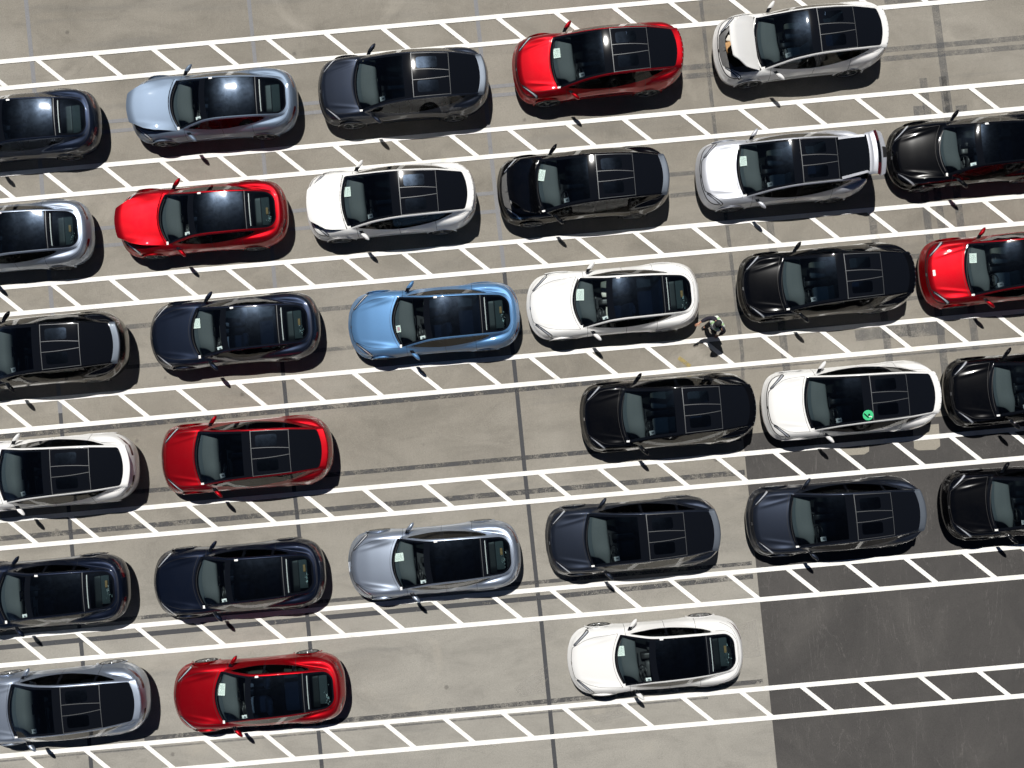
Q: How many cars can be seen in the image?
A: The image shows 31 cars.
